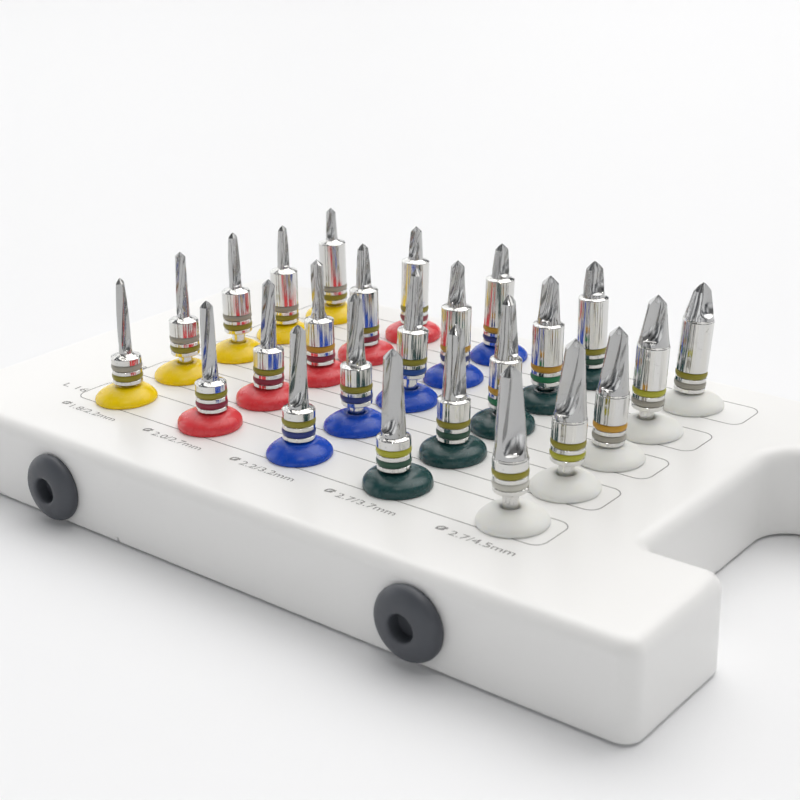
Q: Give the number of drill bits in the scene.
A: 25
